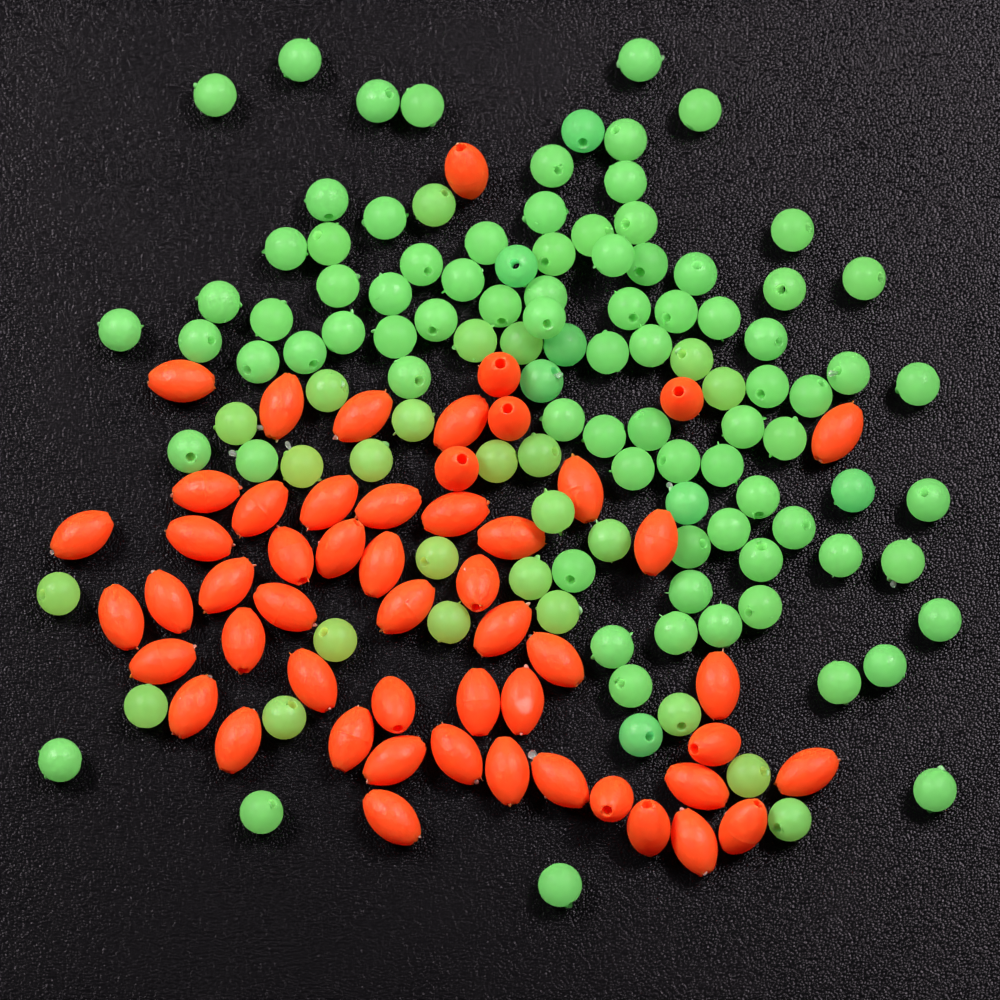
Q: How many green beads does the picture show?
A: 115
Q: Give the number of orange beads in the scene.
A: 53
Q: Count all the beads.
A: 168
